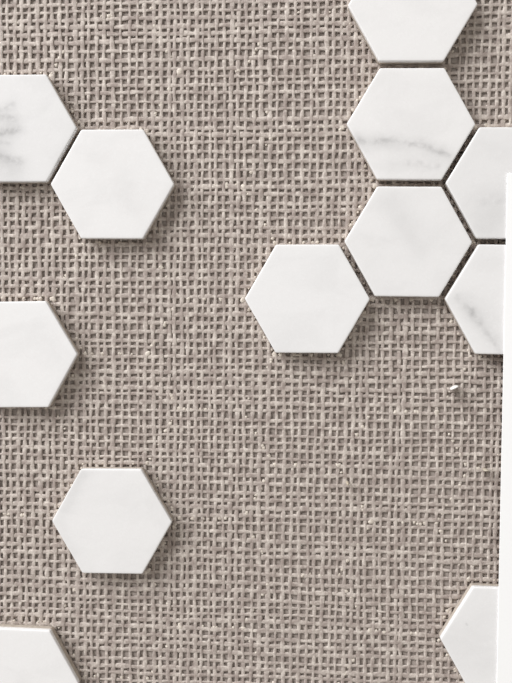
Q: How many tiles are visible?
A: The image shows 12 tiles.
